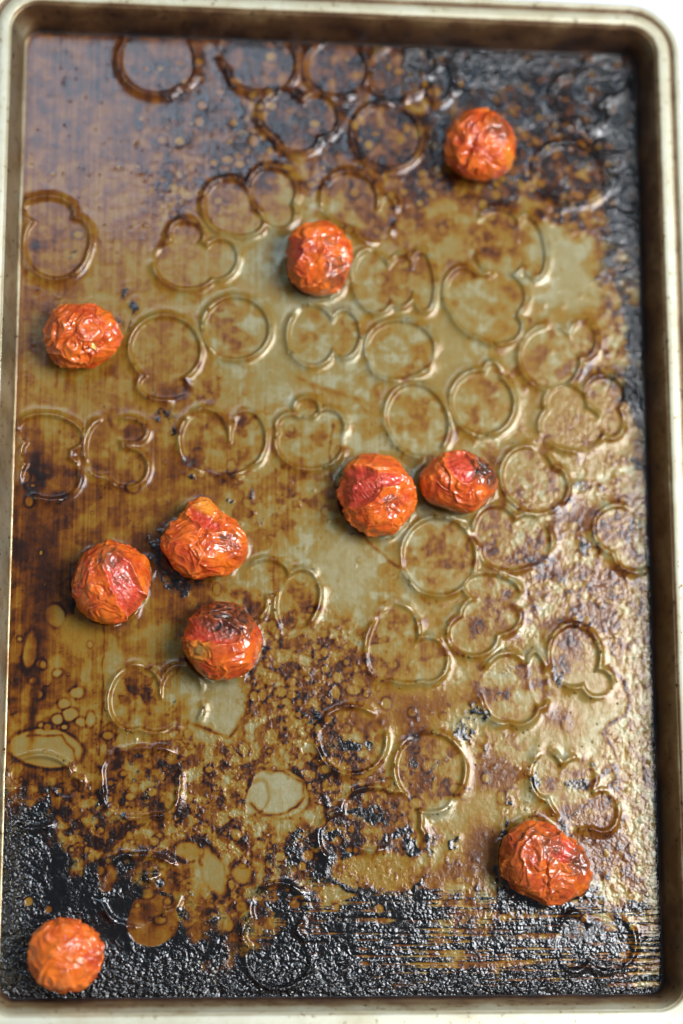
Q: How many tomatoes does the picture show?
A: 10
